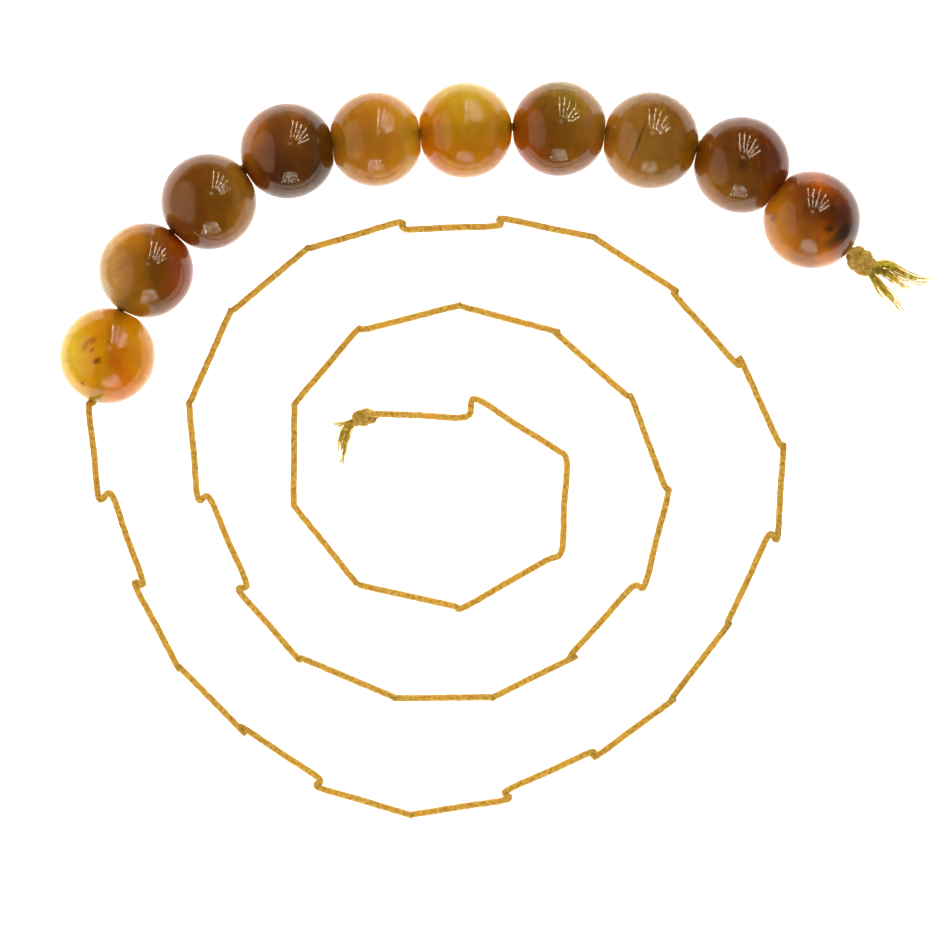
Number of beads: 10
